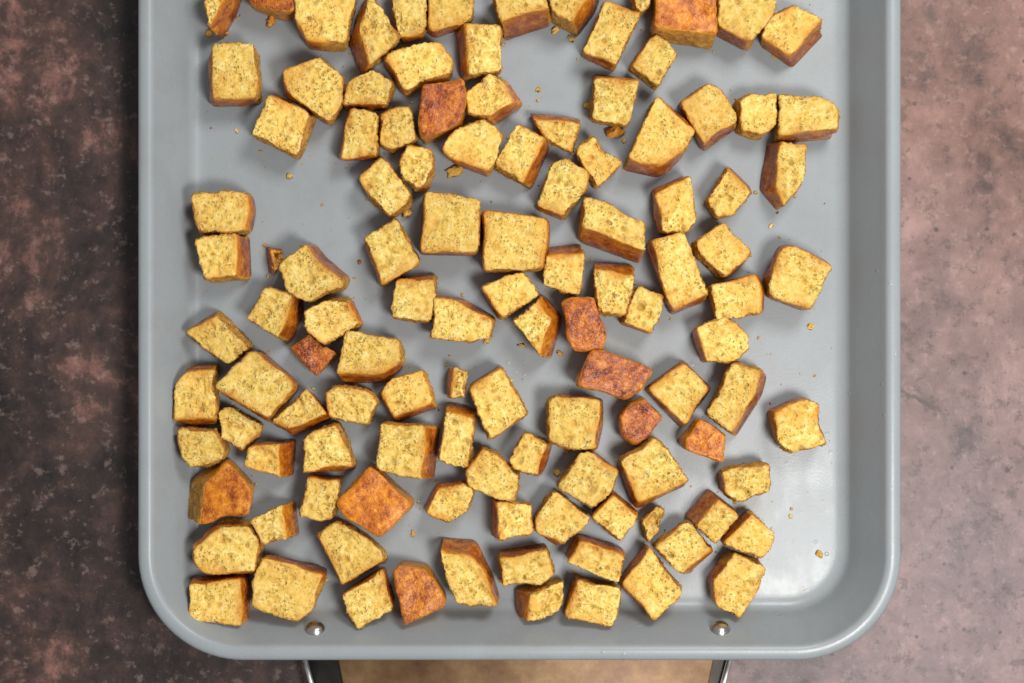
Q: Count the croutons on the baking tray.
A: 115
